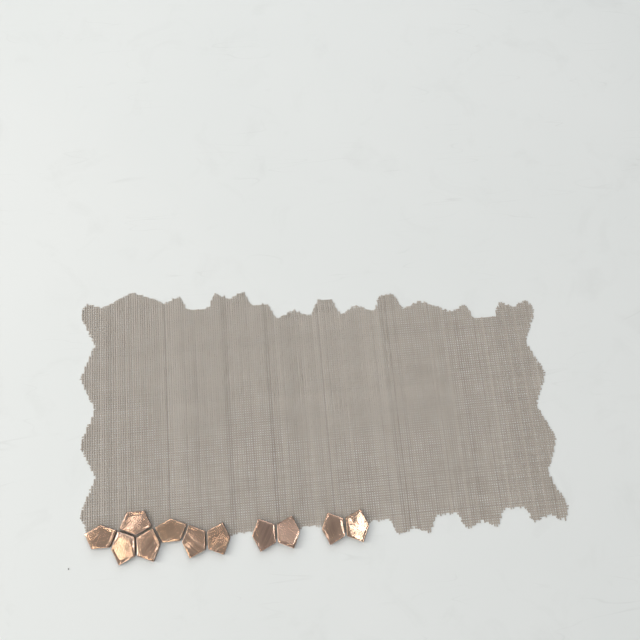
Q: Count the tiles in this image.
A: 11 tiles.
